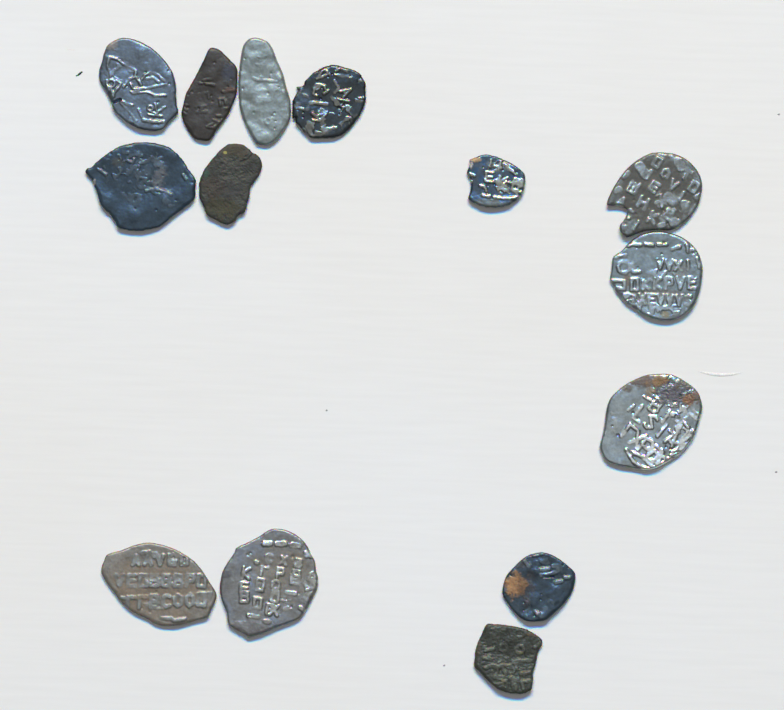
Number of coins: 14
